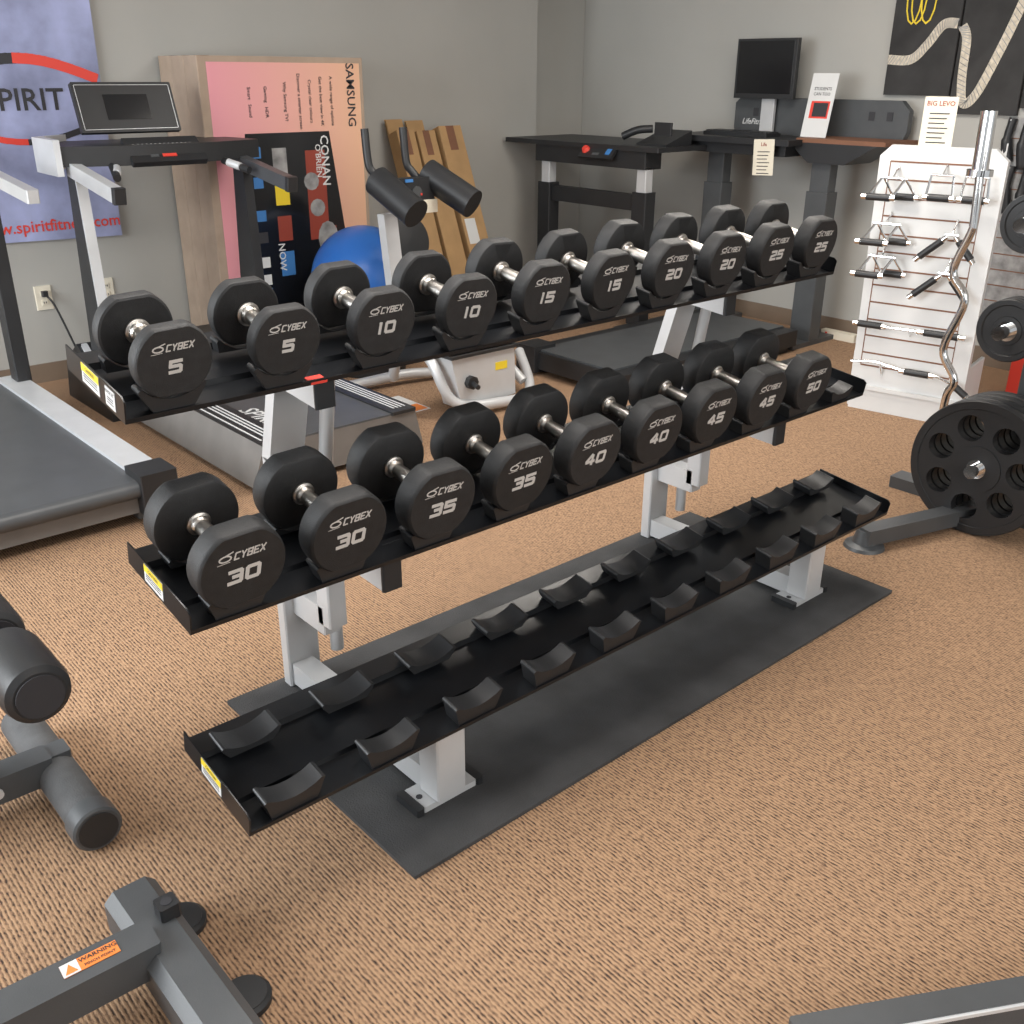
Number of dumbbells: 19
